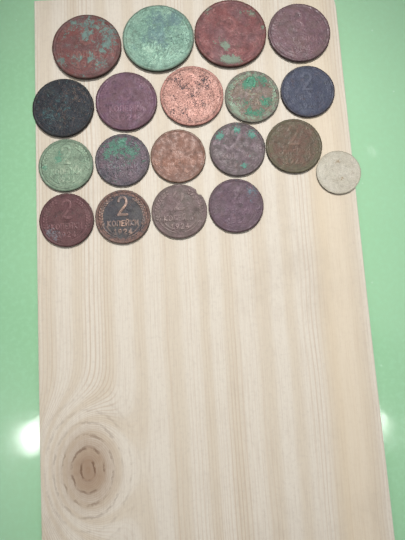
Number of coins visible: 19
